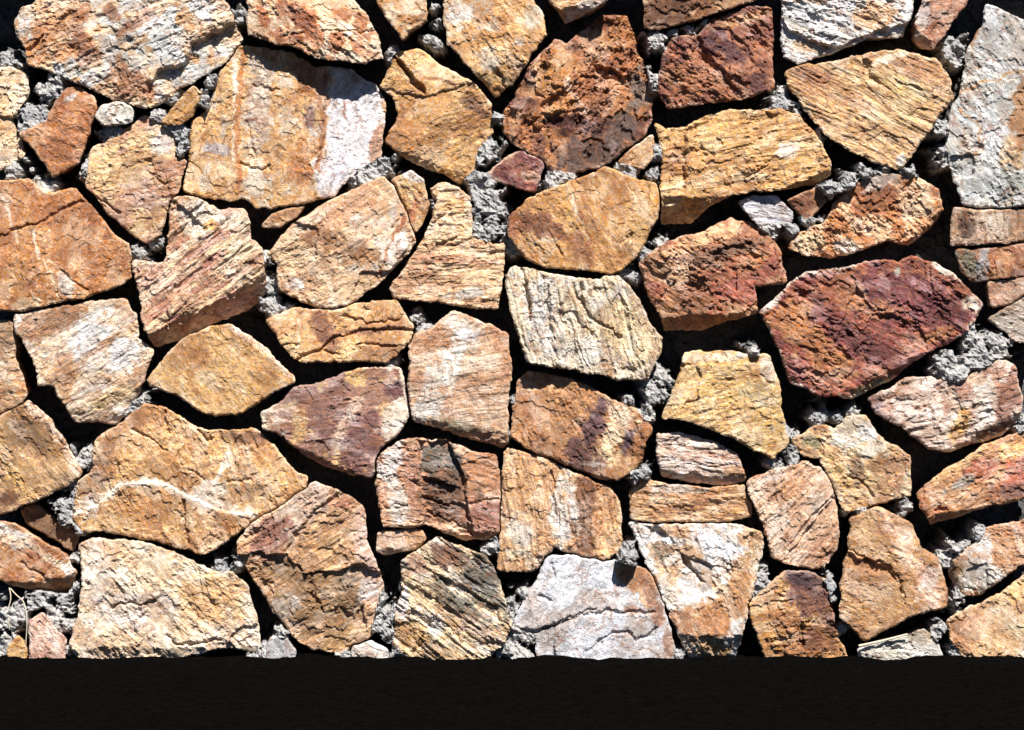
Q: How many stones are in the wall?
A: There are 74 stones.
